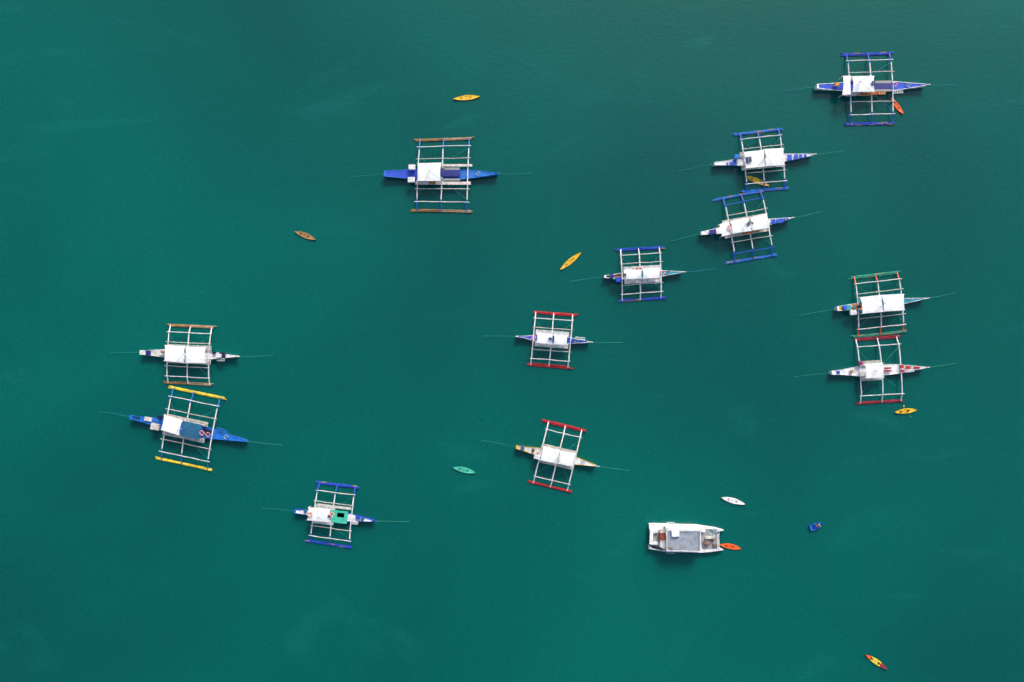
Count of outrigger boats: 12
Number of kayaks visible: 10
